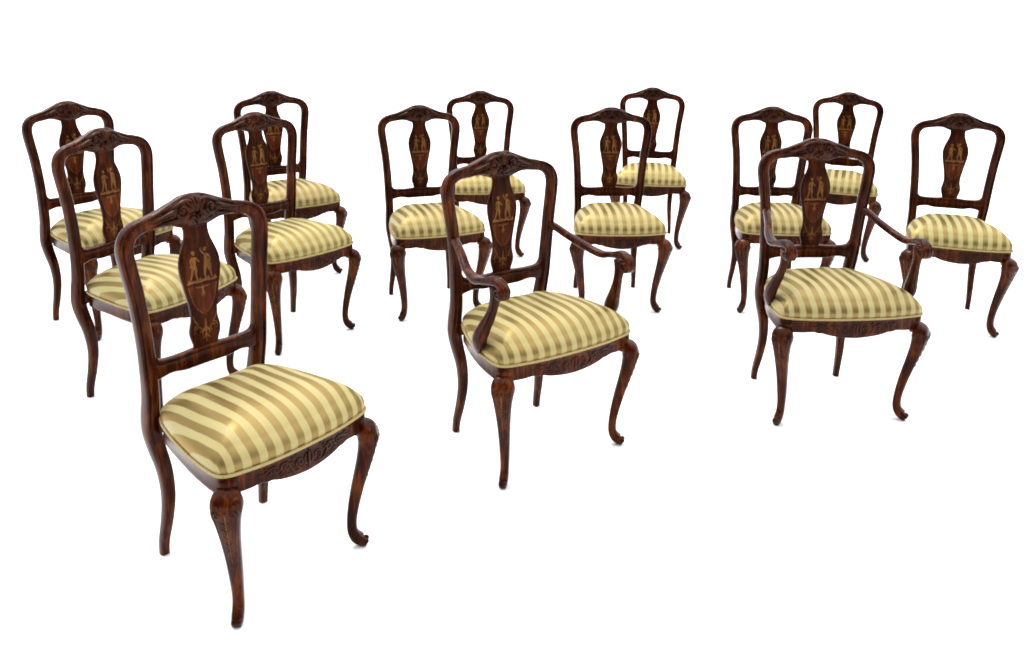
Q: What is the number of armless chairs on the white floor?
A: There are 12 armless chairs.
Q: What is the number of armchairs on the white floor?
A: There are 2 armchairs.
